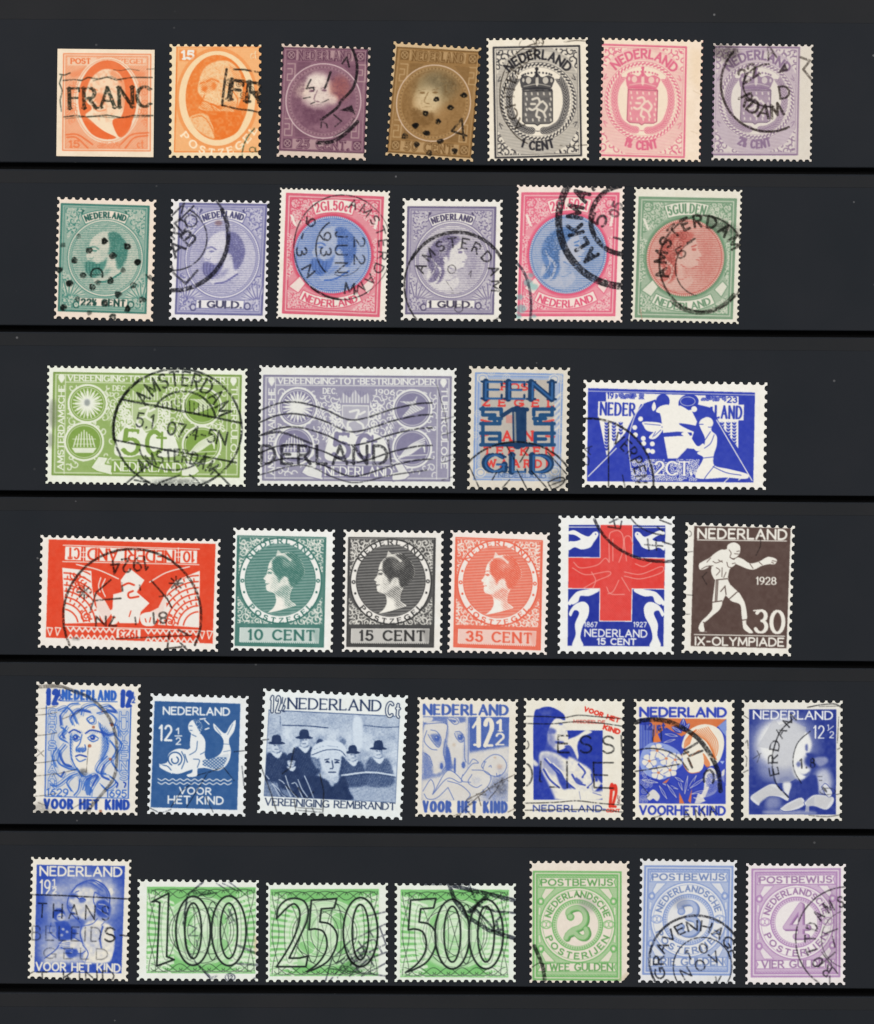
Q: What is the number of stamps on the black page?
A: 37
